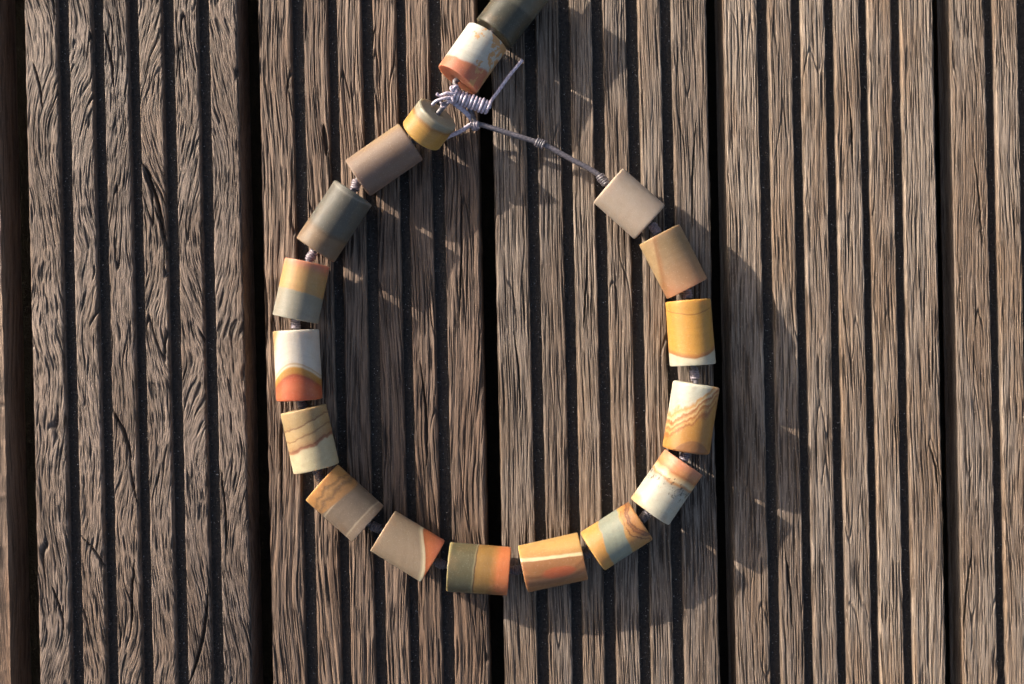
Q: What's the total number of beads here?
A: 18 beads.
